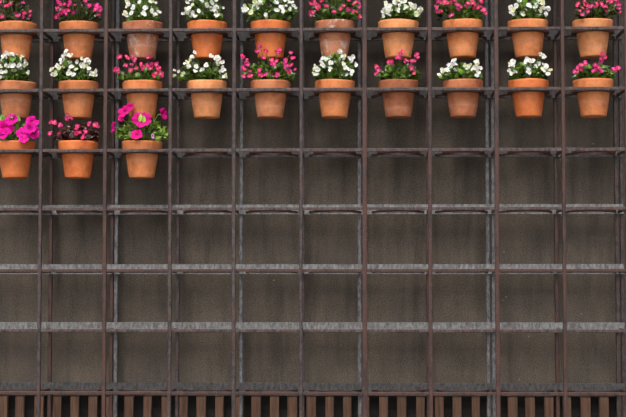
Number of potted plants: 23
